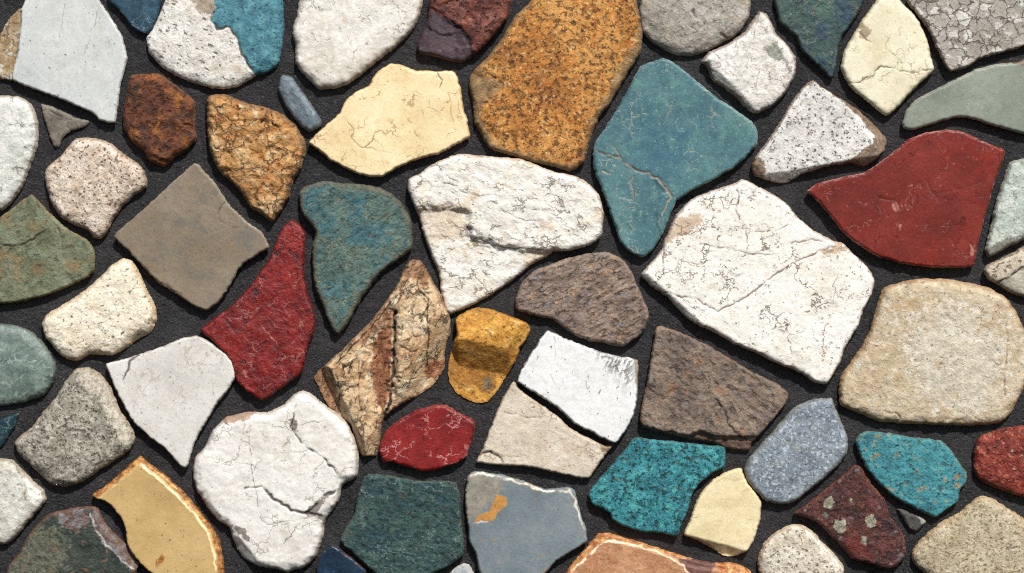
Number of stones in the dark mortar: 62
